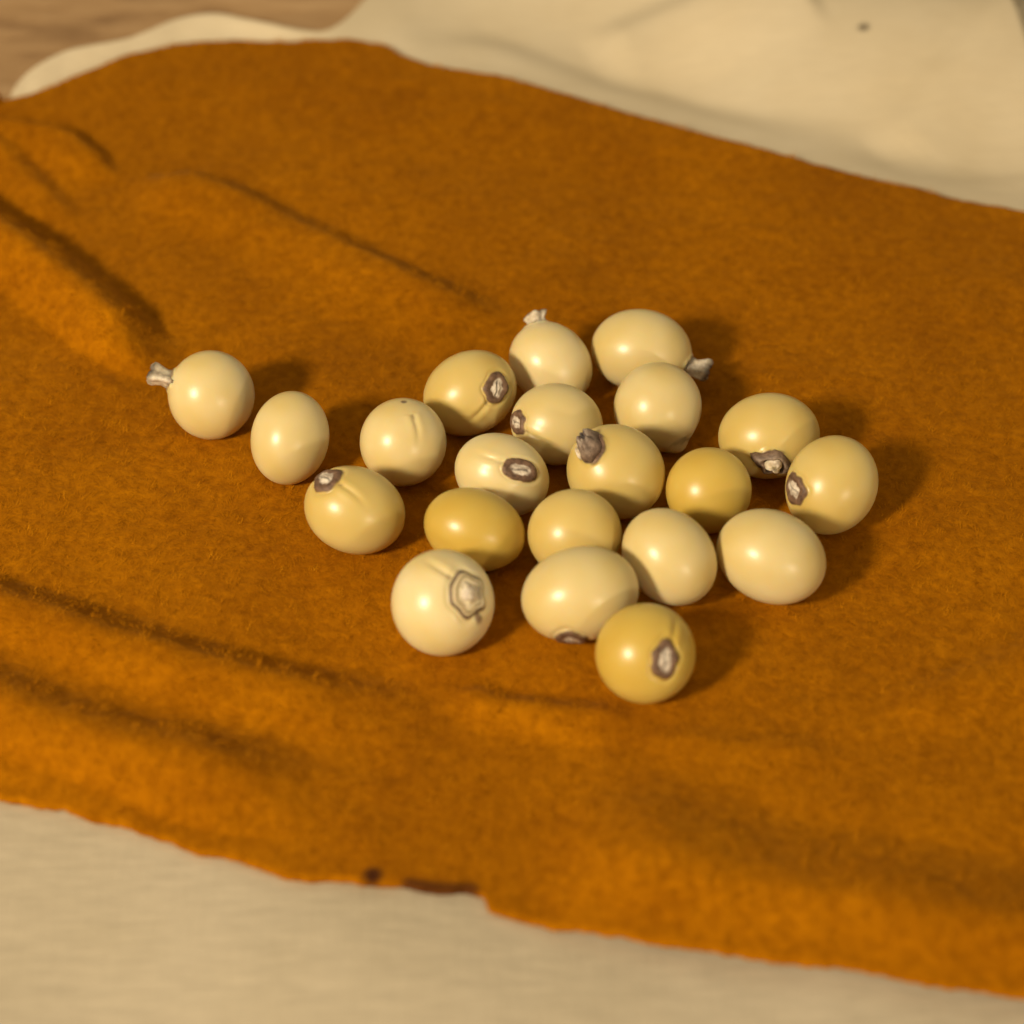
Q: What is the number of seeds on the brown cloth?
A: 21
